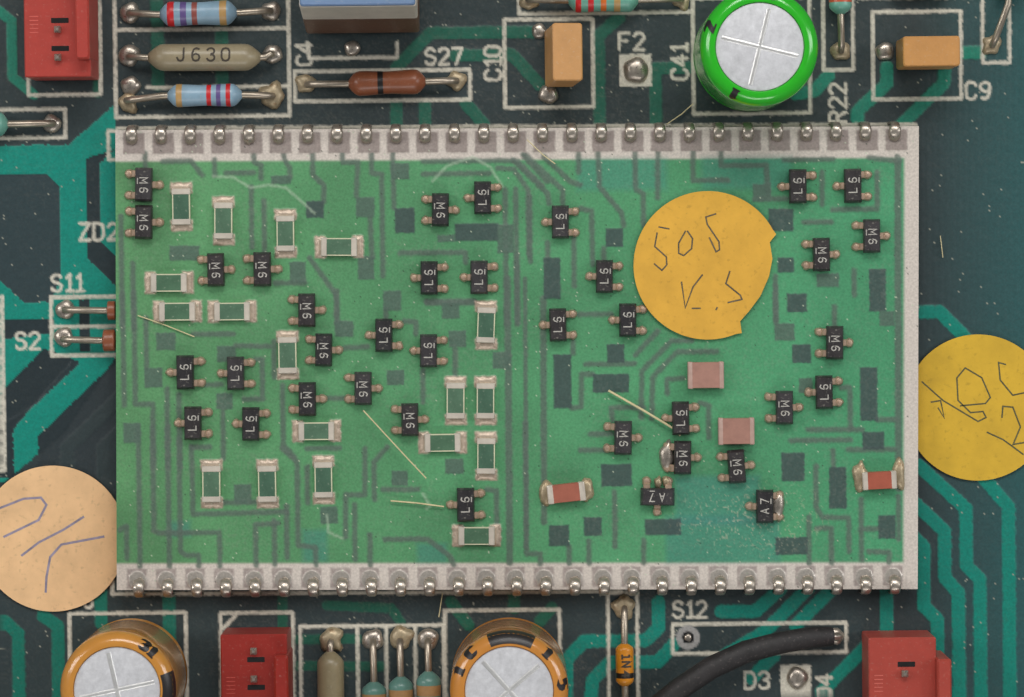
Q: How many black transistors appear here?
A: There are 37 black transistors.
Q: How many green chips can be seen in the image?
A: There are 18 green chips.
